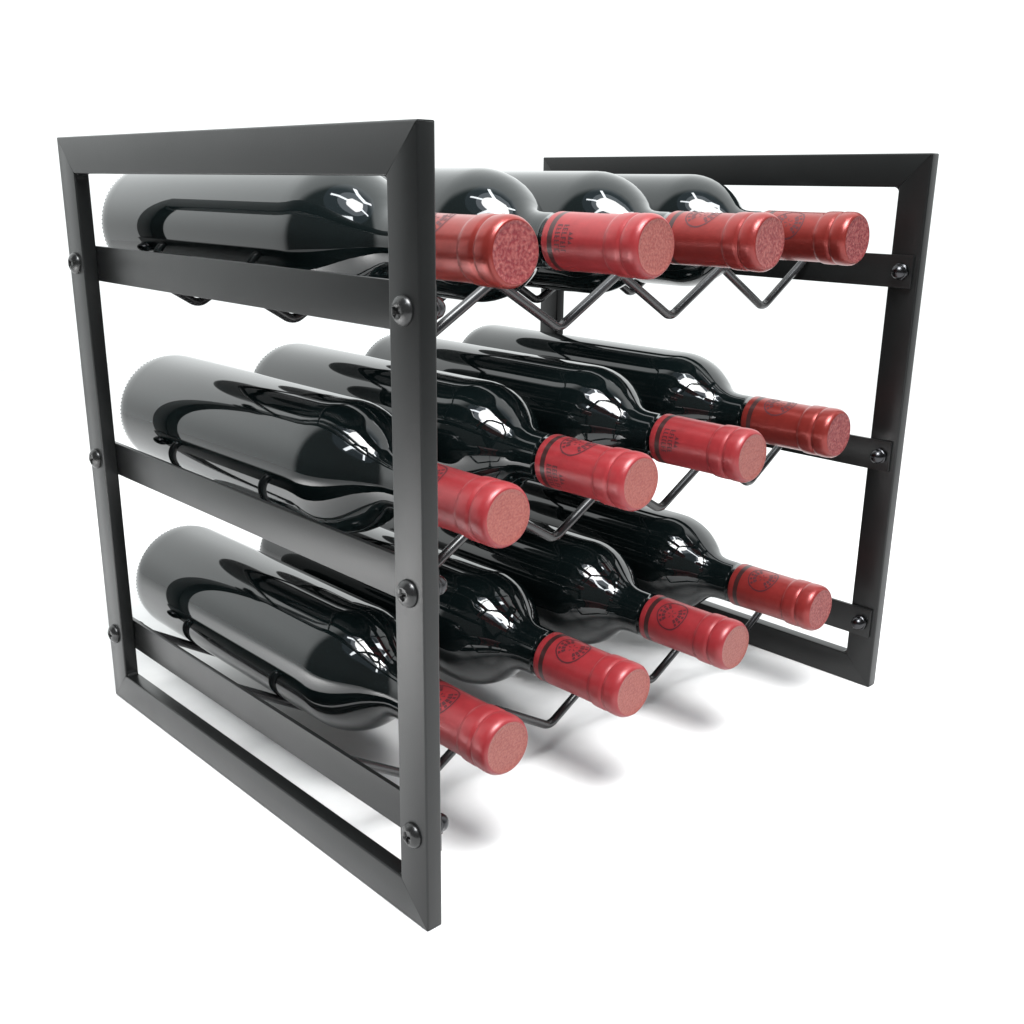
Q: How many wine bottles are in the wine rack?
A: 12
